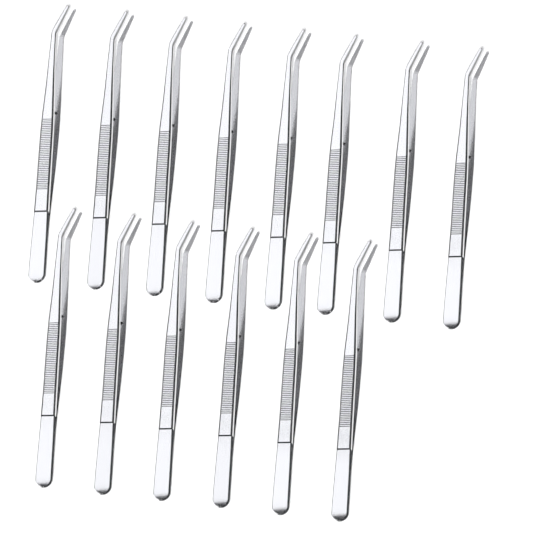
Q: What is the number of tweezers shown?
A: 14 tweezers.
